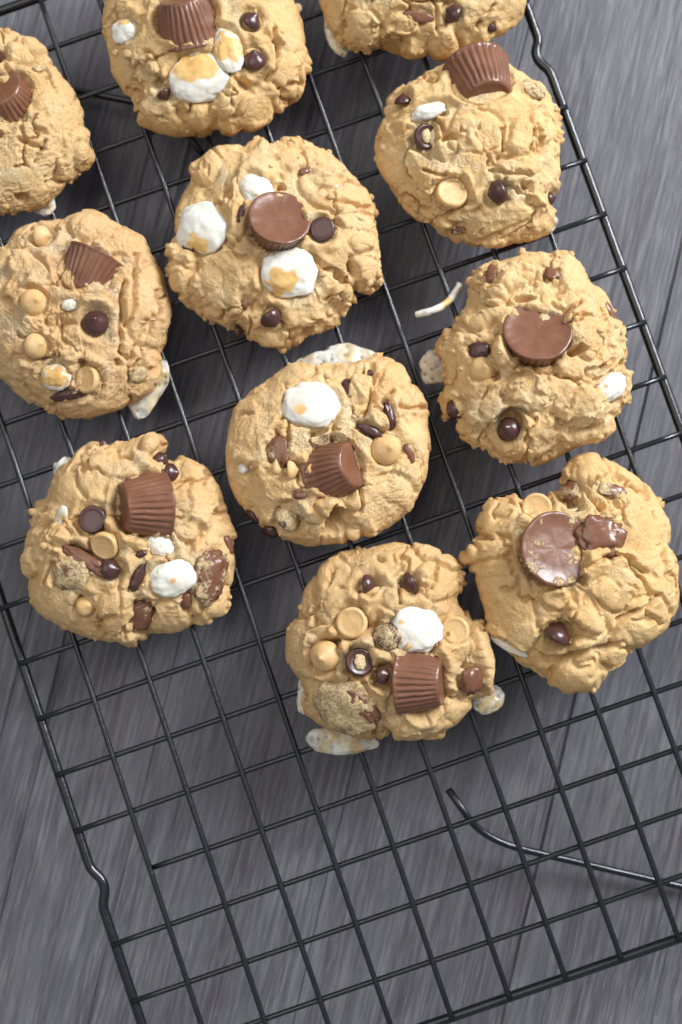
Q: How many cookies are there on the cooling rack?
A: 11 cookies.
